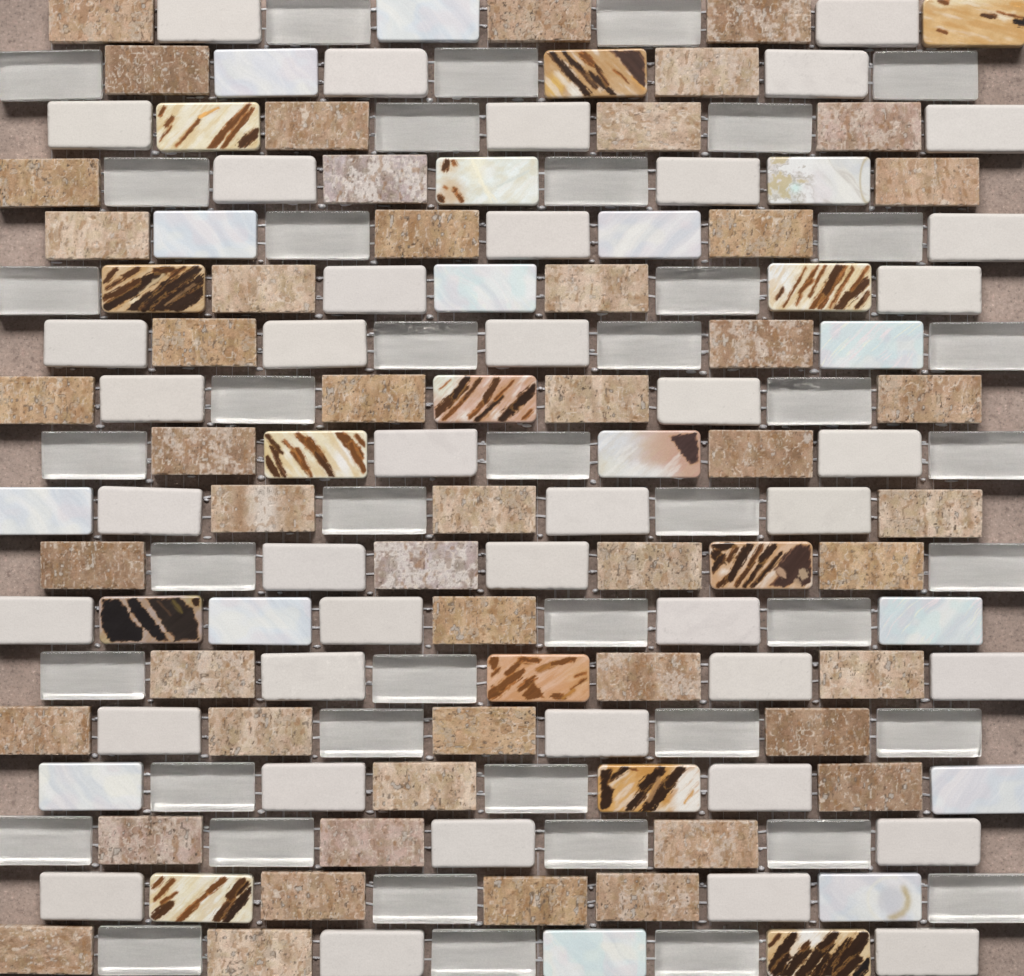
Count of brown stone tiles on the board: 49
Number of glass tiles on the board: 43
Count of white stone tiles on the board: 41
